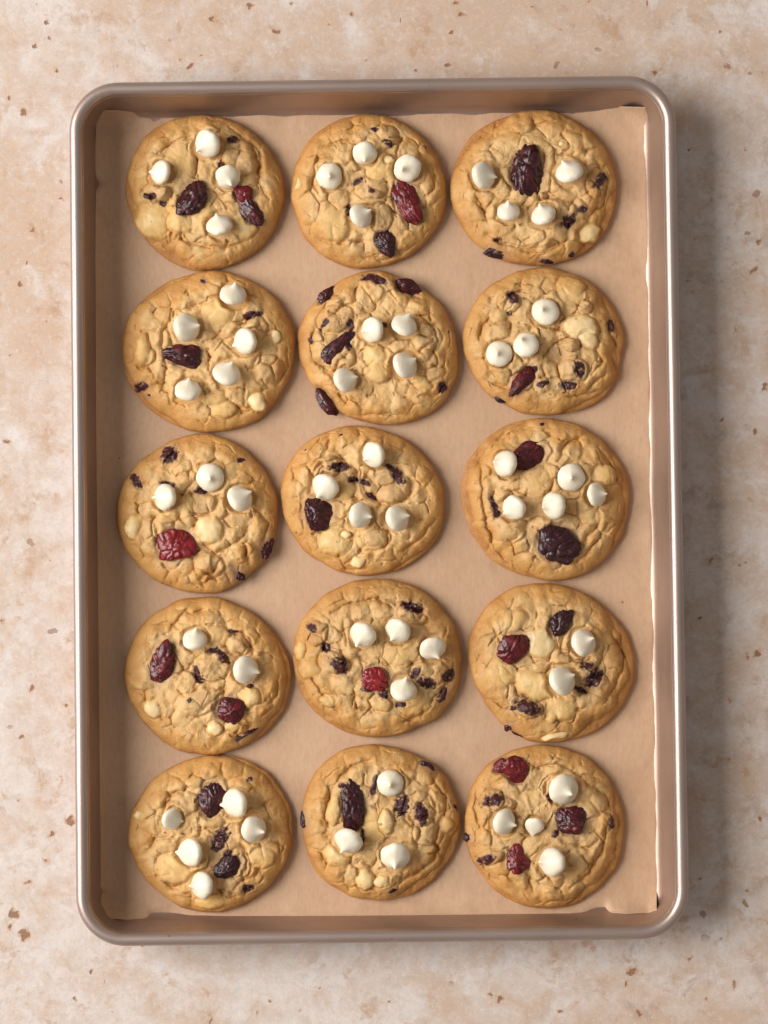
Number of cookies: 15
